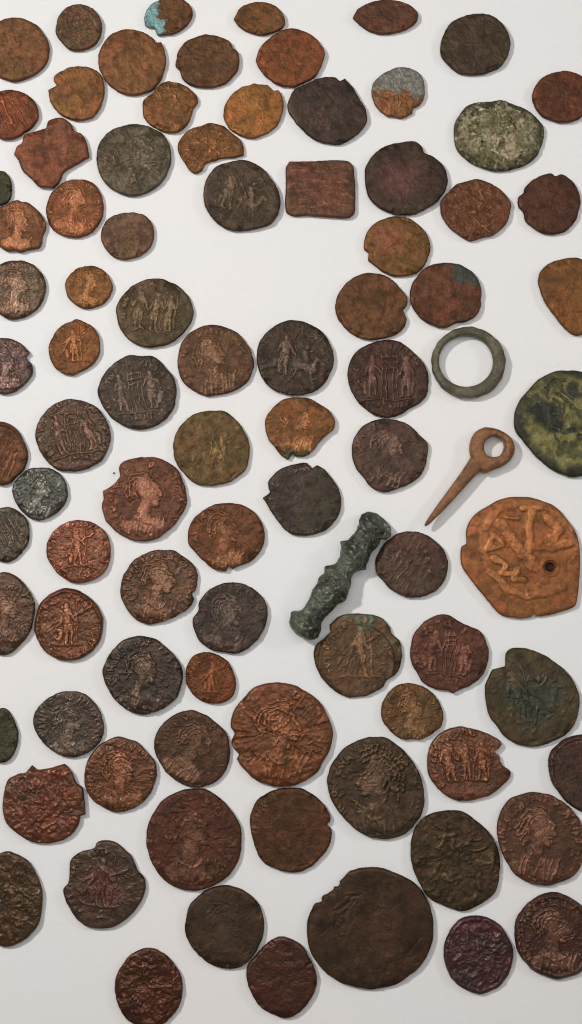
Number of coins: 87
